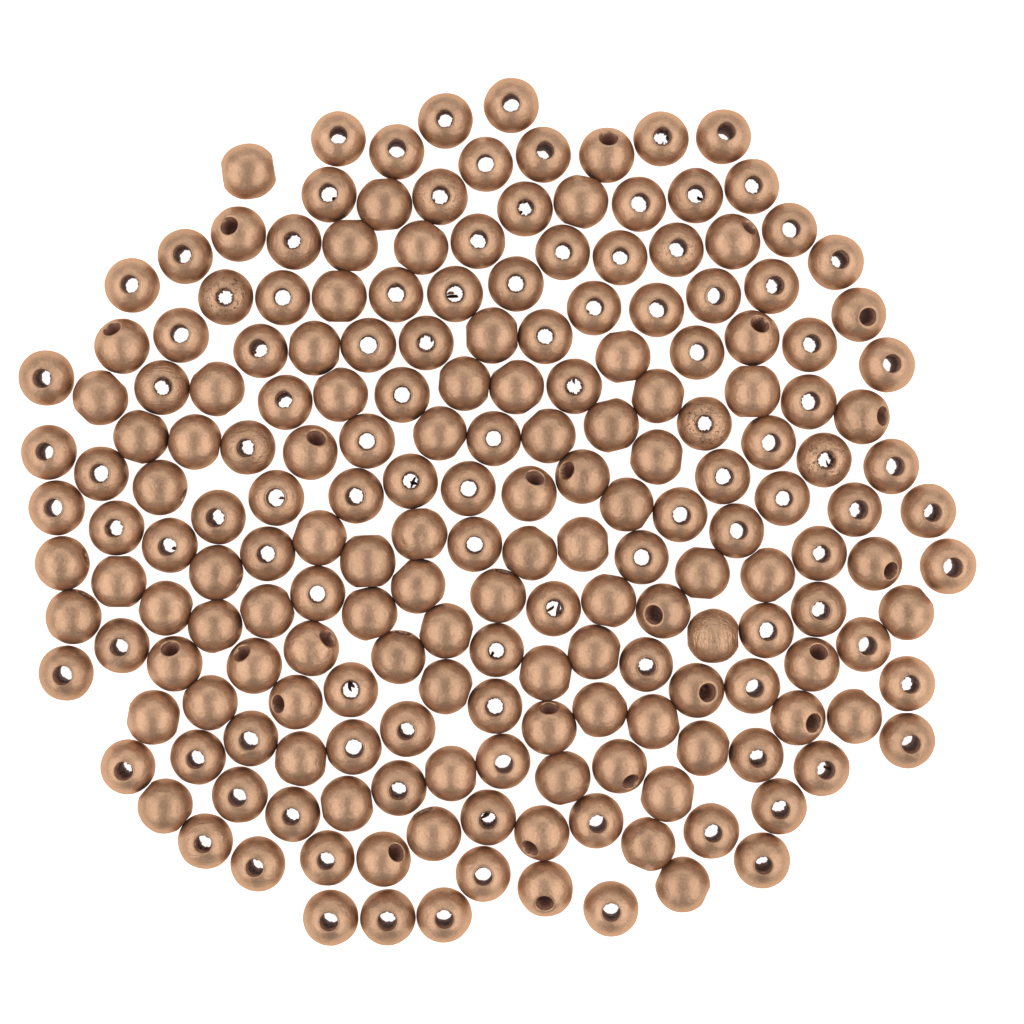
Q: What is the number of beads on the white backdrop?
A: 200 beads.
